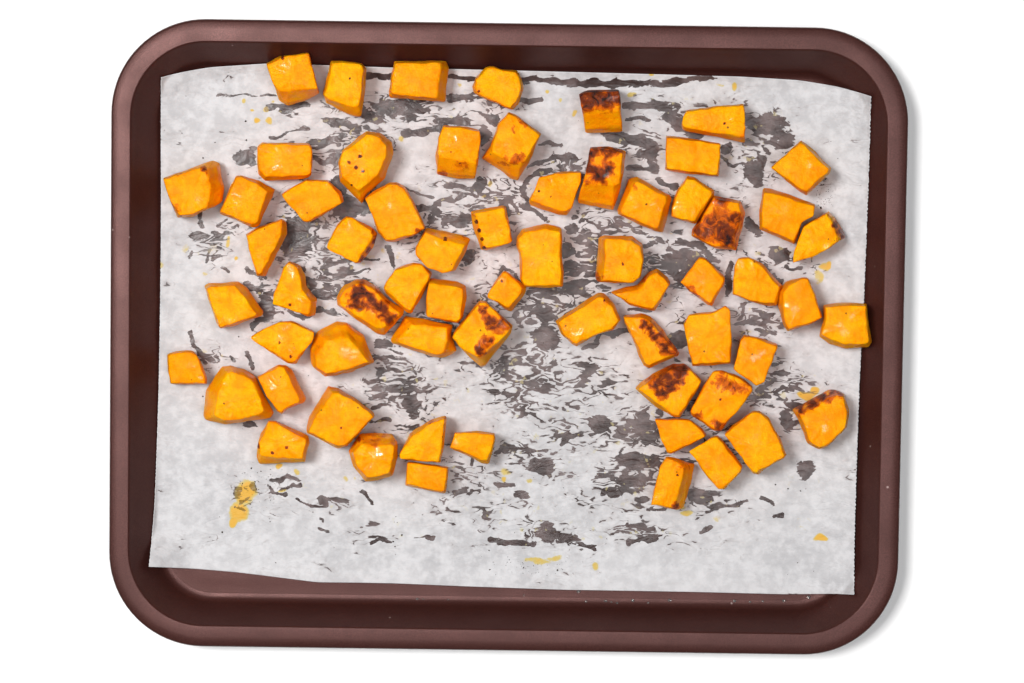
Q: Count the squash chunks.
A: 64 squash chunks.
